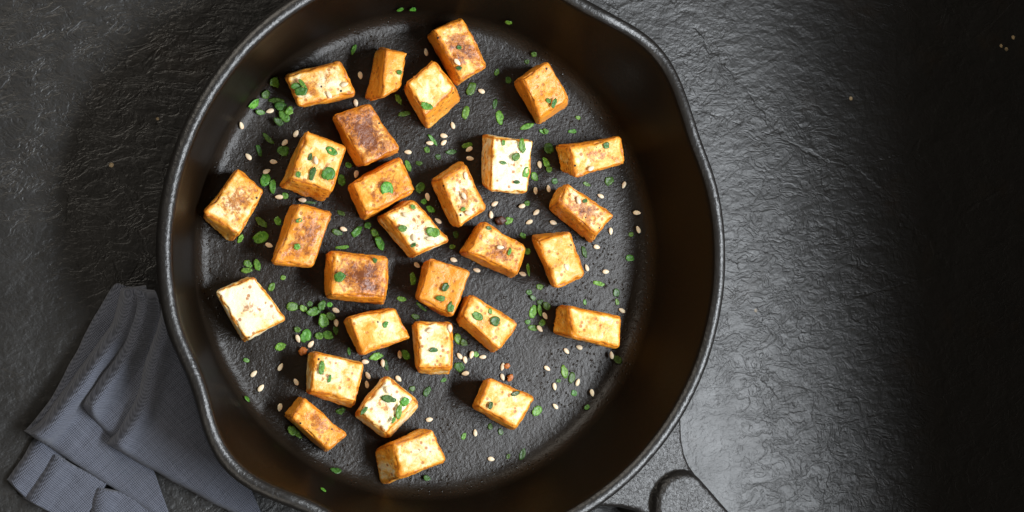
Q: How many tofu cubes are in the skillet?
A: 29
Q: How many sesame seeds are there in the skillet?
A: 99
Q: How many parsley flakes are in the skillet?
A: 194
